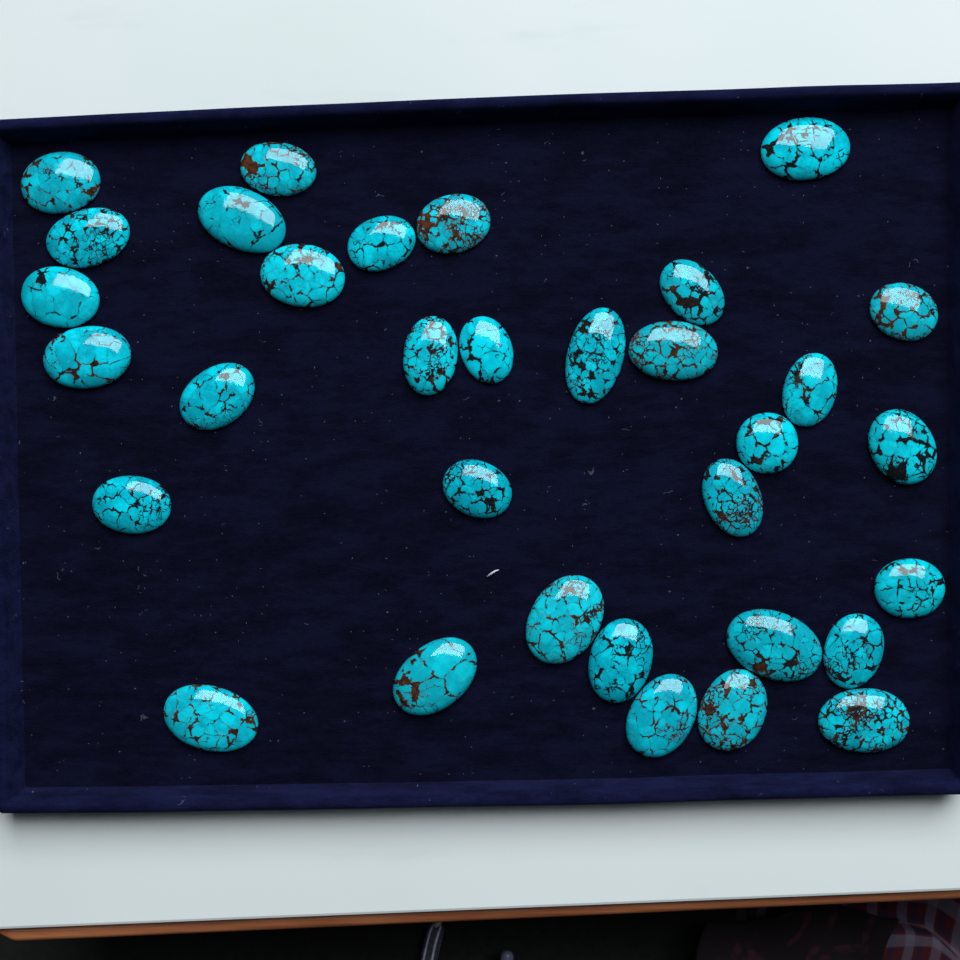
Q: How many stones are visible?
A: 33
